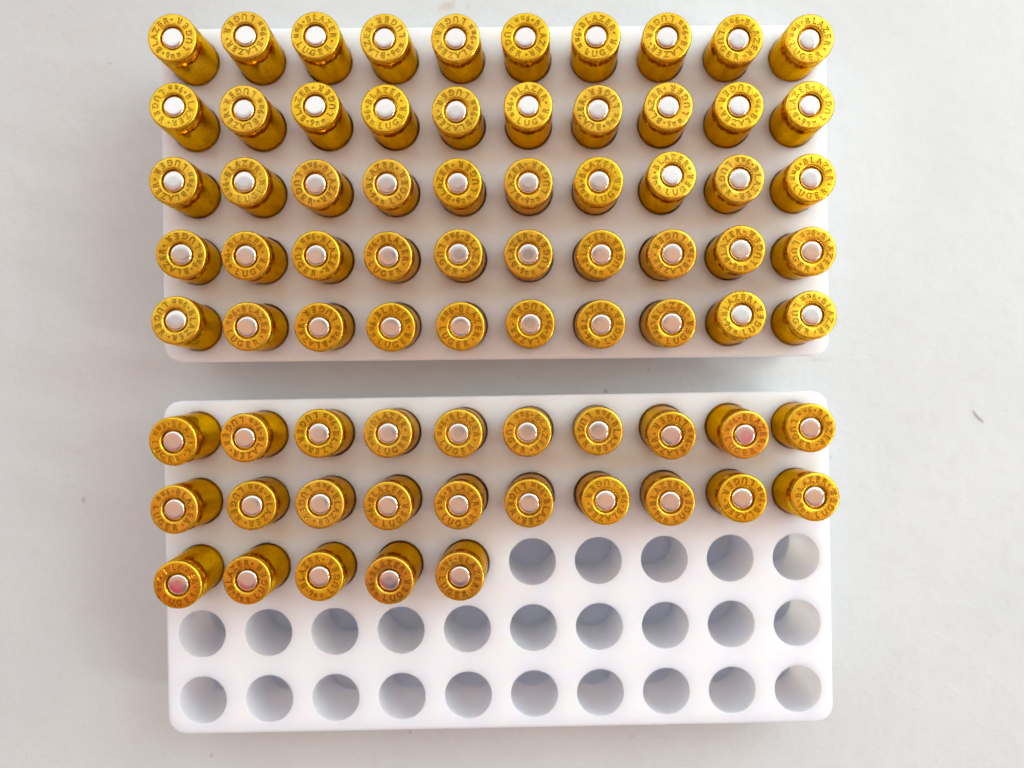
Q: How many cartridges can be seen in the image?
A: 75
